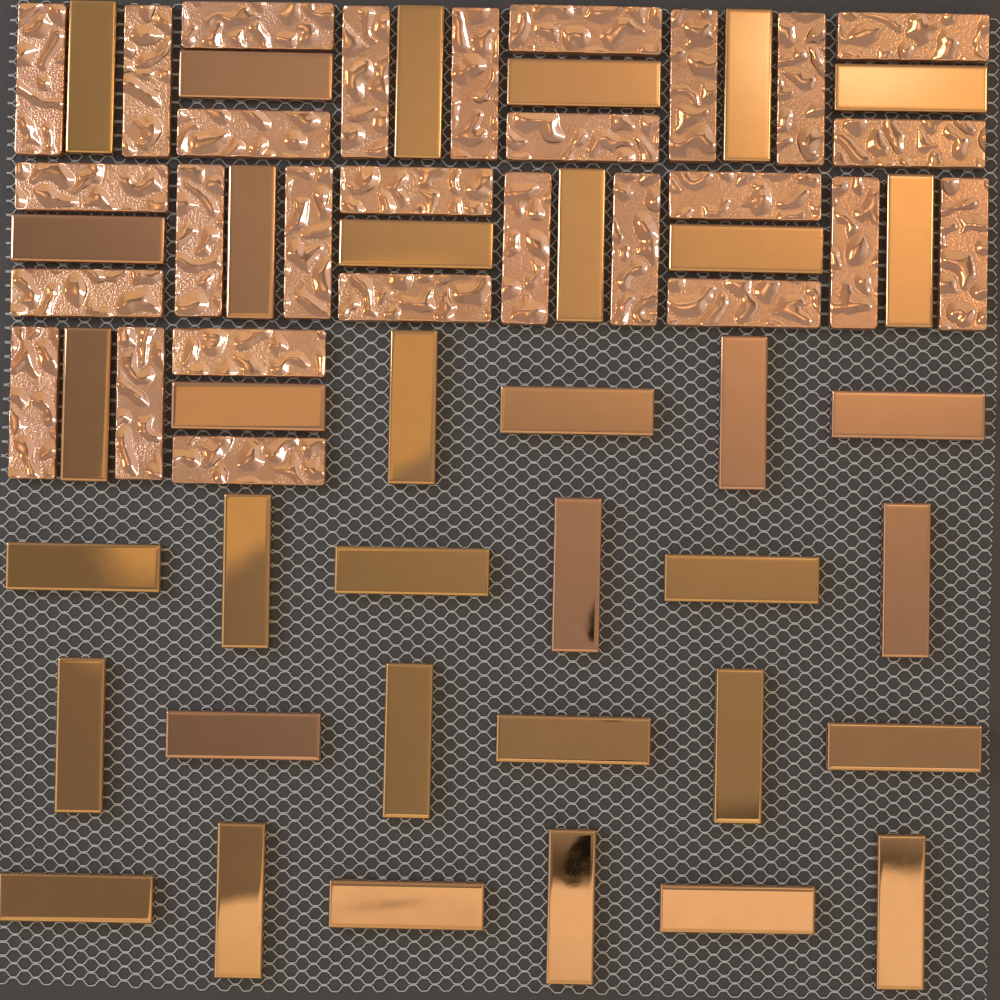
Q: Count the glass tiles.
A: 28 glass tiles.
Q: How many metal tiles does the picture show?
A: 36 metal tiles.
